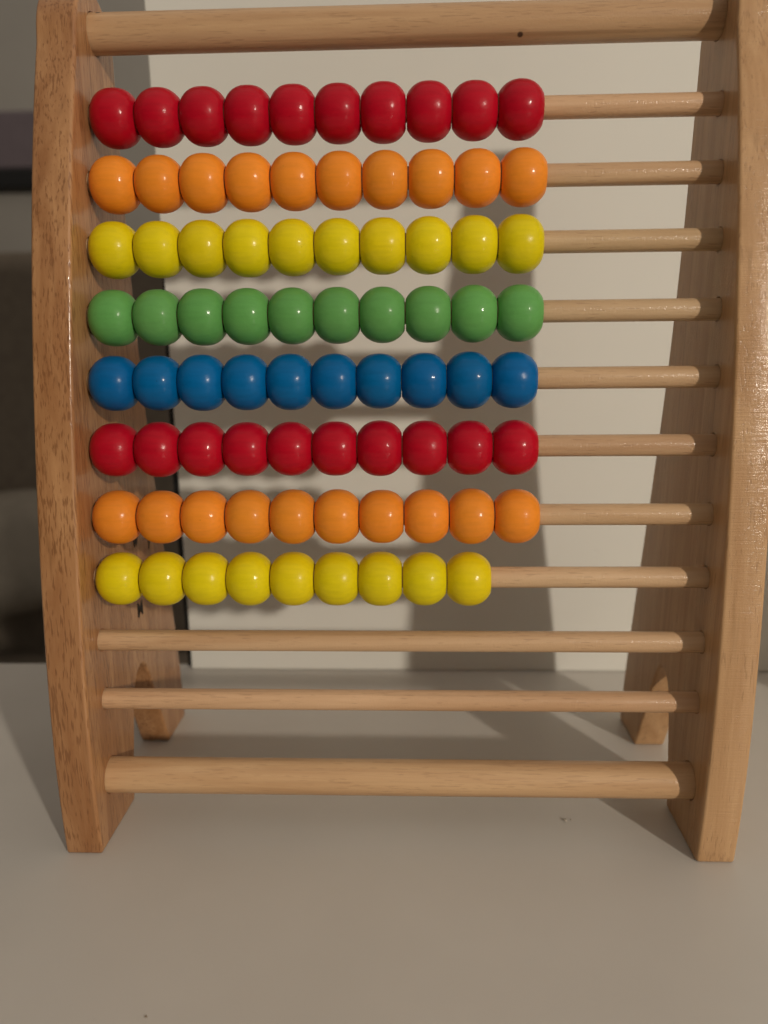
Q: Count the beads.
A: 79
